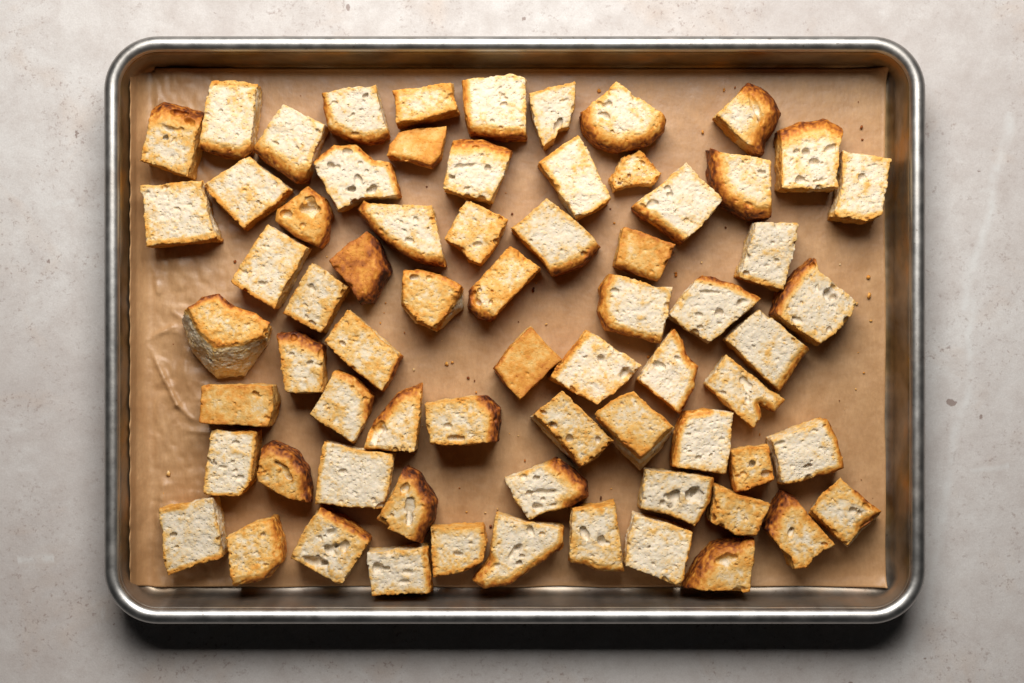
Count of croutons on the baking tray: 69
